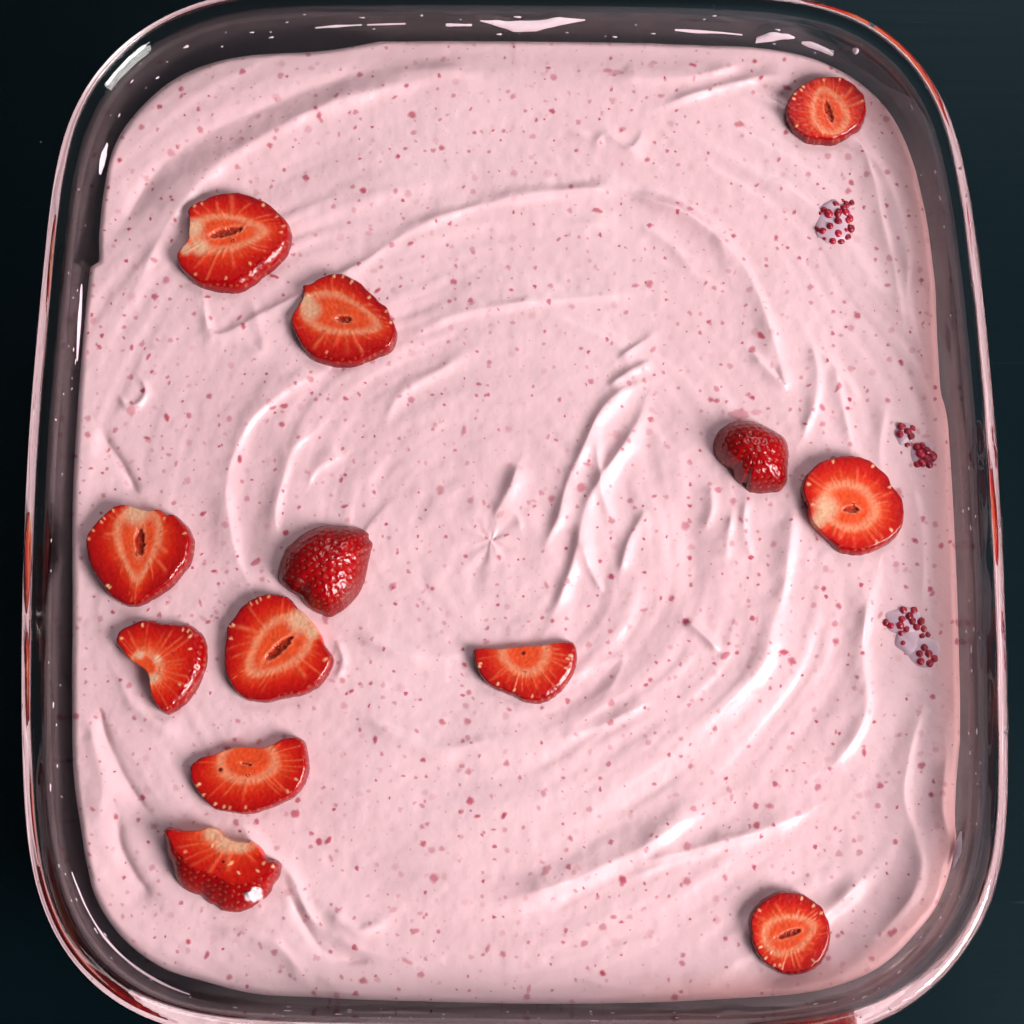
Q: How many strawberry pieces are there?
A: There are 13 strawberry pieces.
